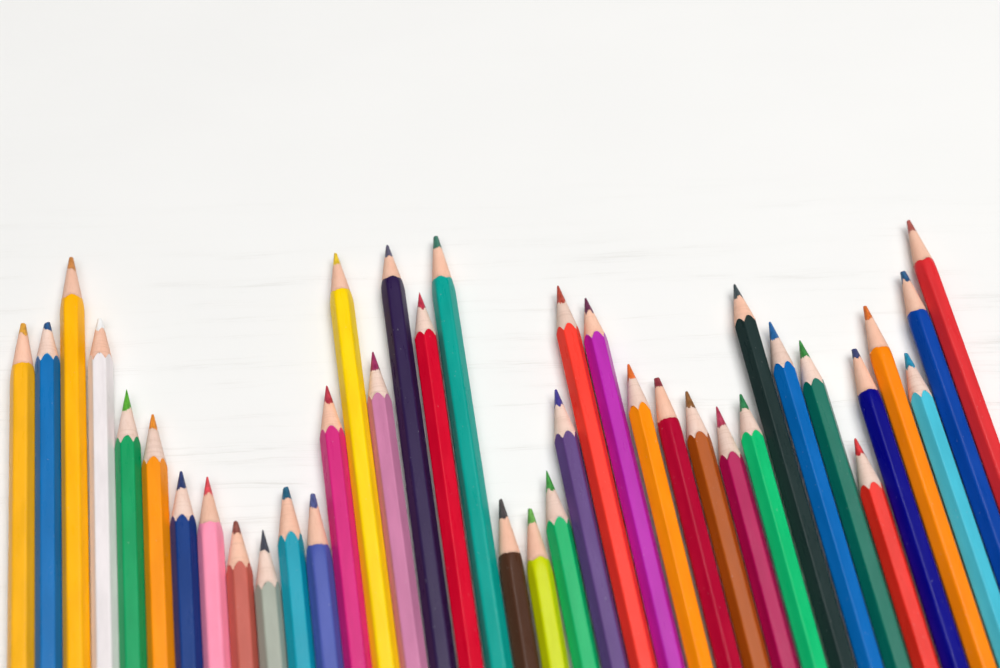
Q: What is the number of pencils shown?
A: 38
